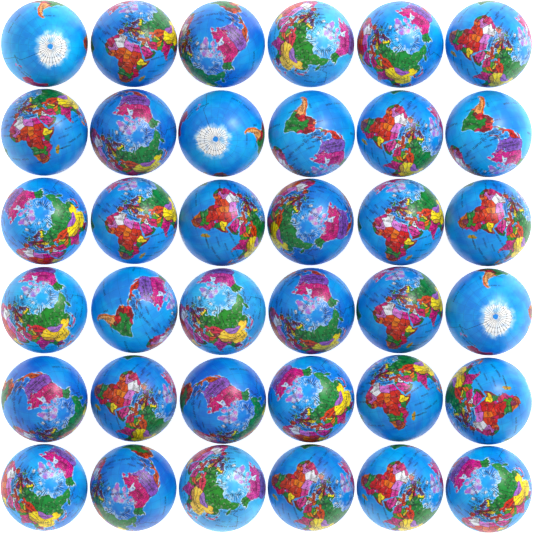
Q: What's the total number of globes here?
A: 36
